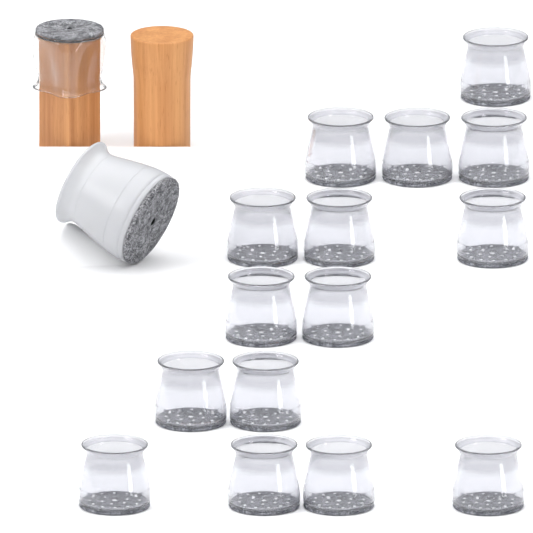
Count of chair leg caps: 17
